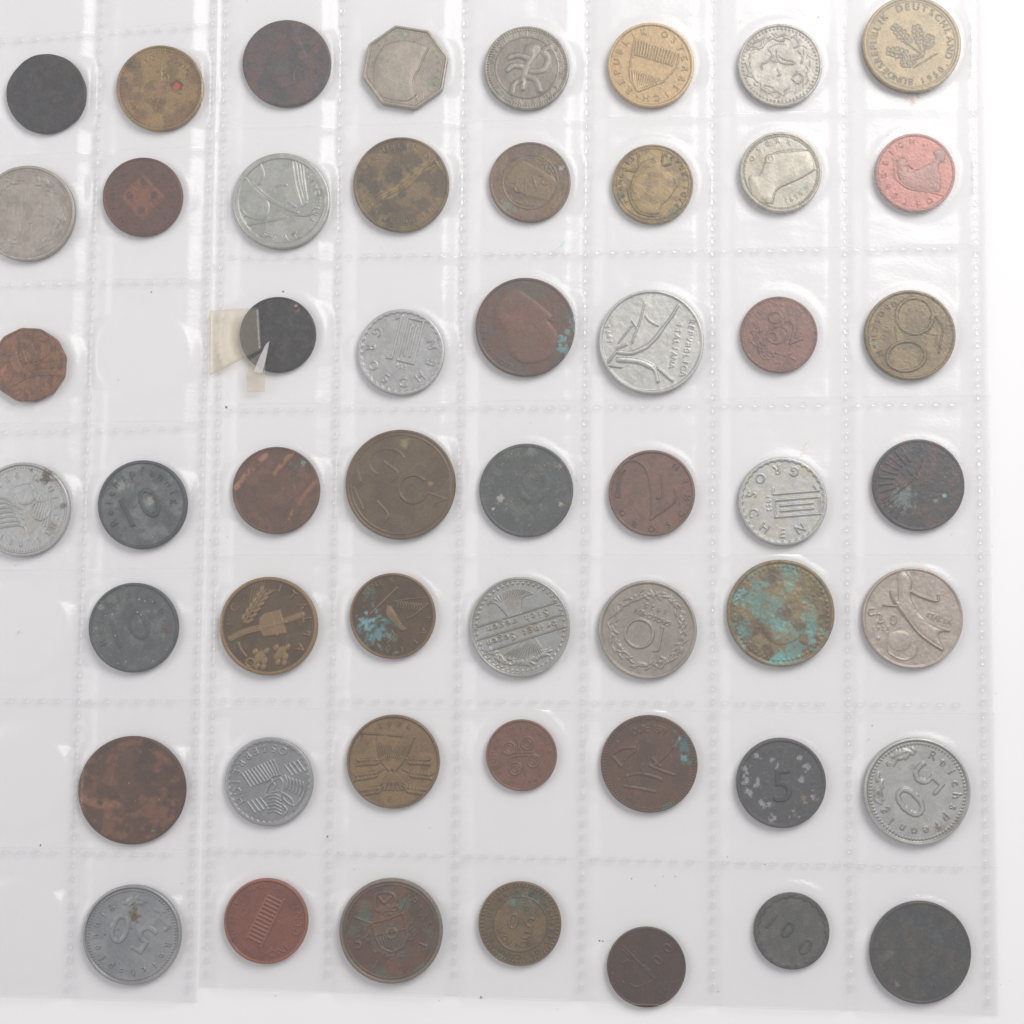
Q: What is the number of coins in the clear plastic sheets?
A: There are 52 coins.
